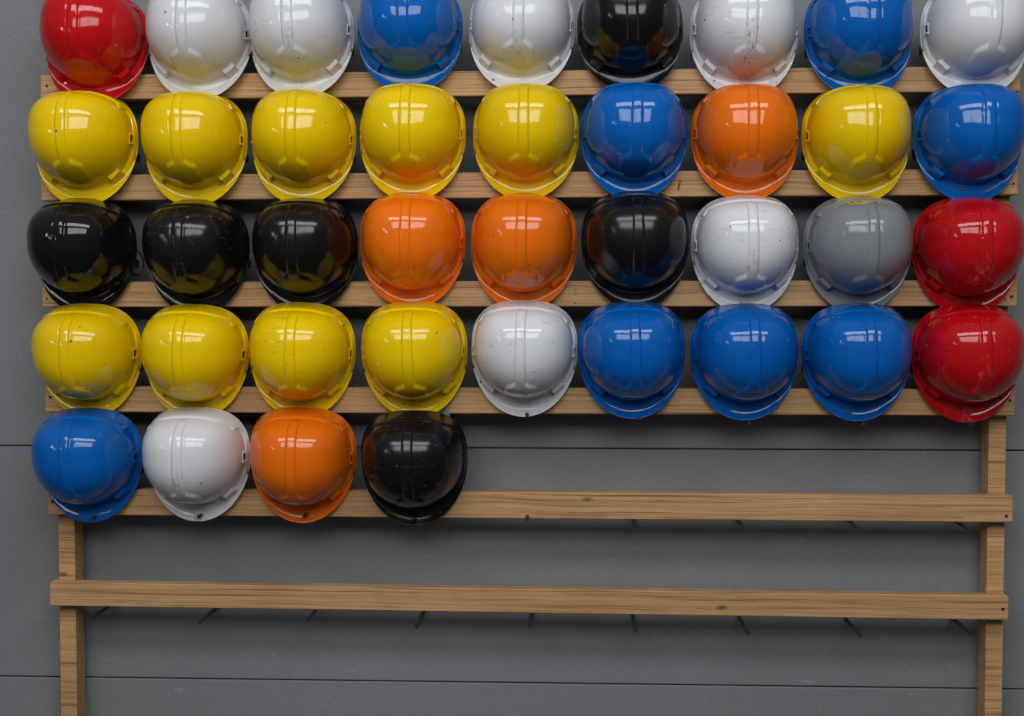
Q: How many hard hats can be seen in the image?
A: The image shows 40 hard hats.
